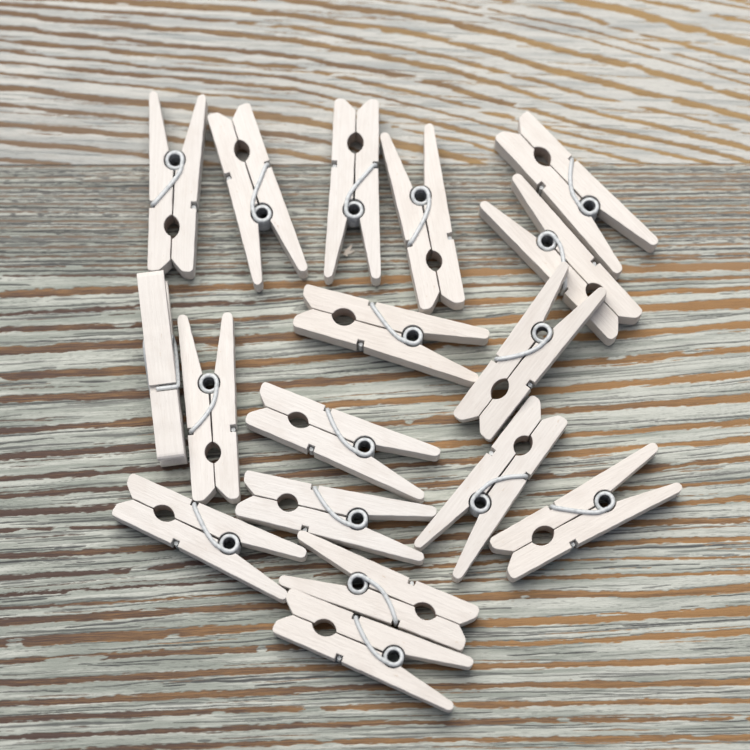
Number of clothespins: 17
